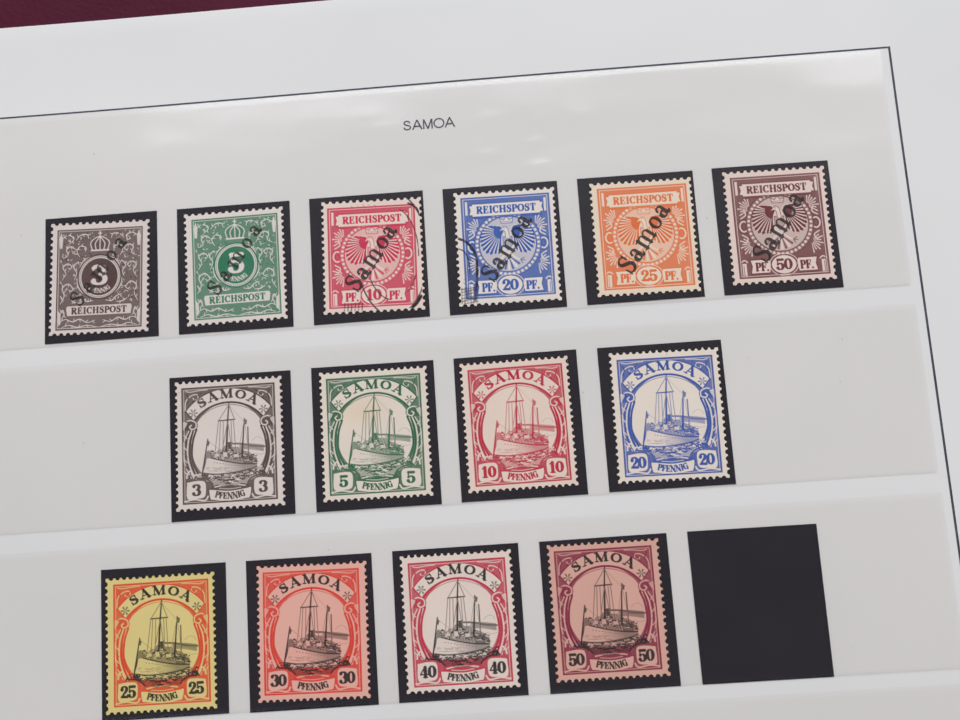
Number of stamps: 14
